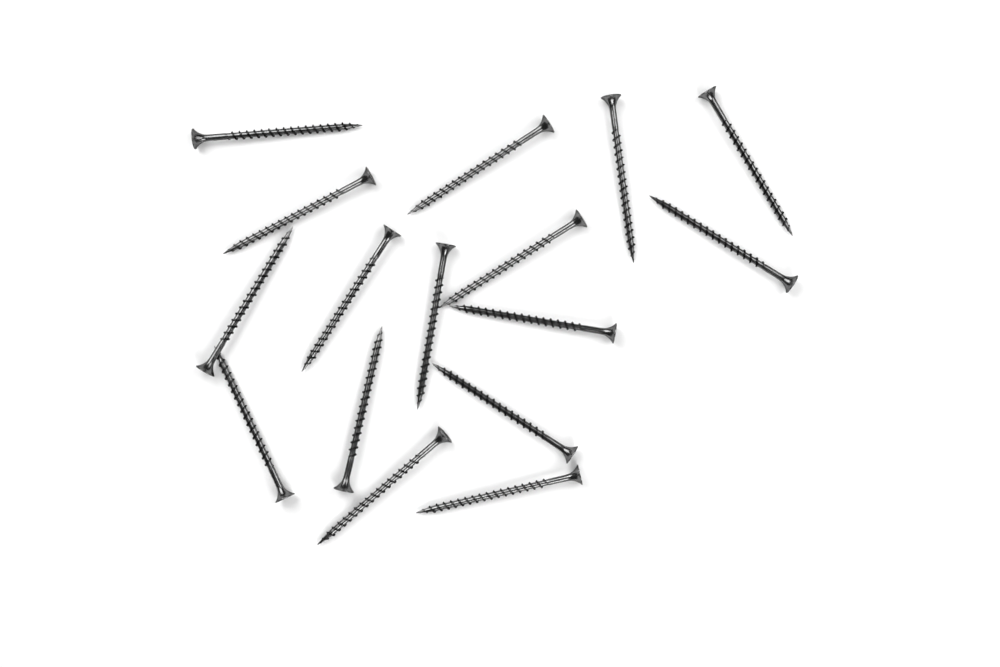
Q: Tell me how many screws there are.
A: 16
